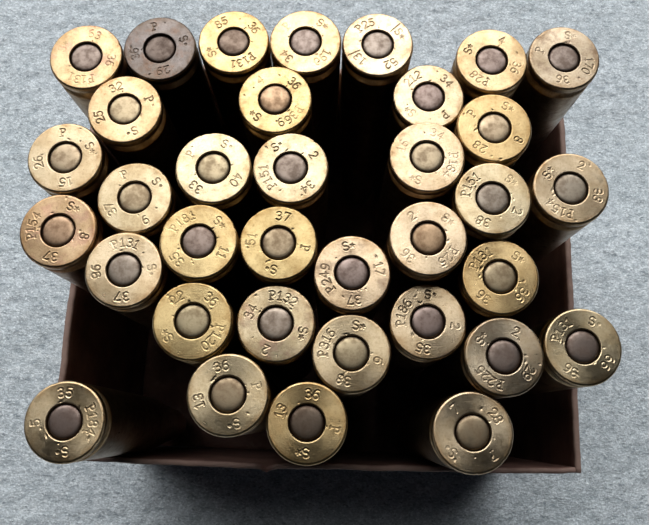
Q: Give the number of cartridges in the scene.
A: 35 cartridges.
